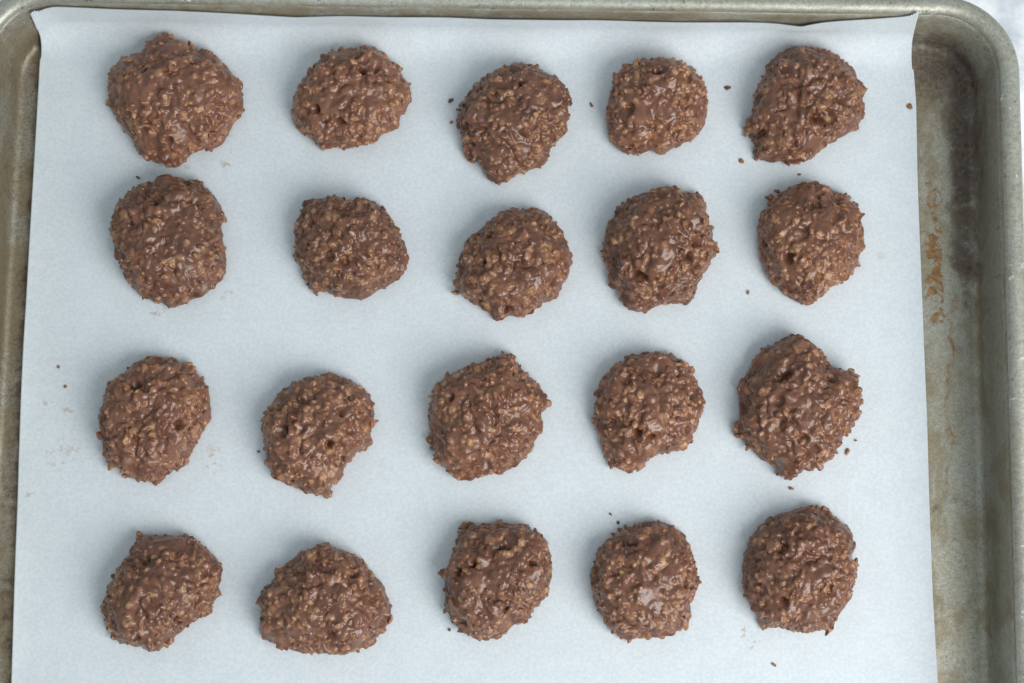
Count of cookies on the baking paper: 20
